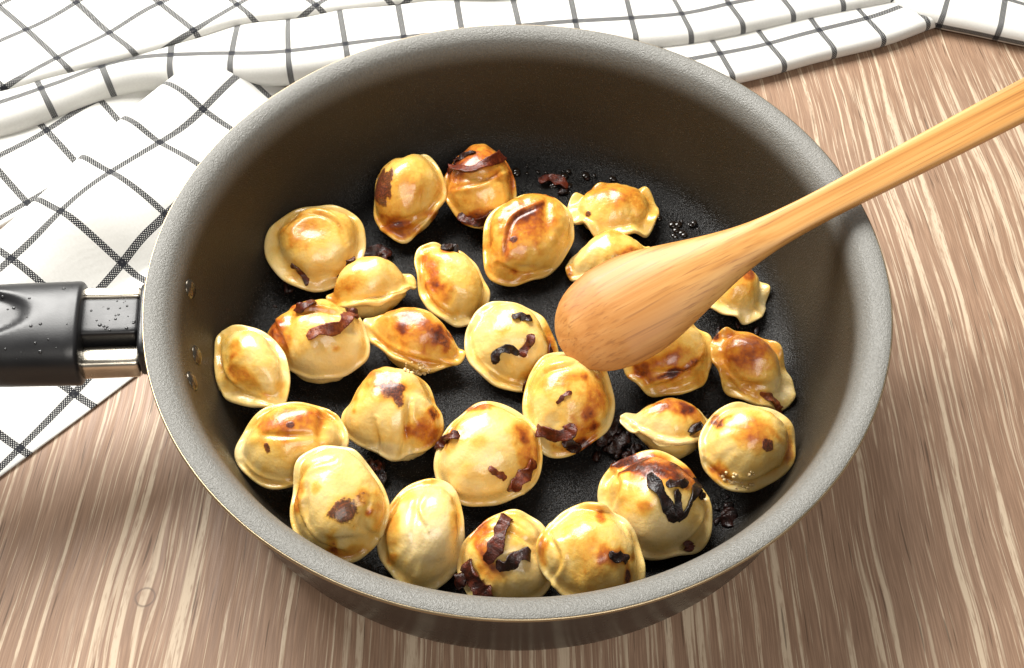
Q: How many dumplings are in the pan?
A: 26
